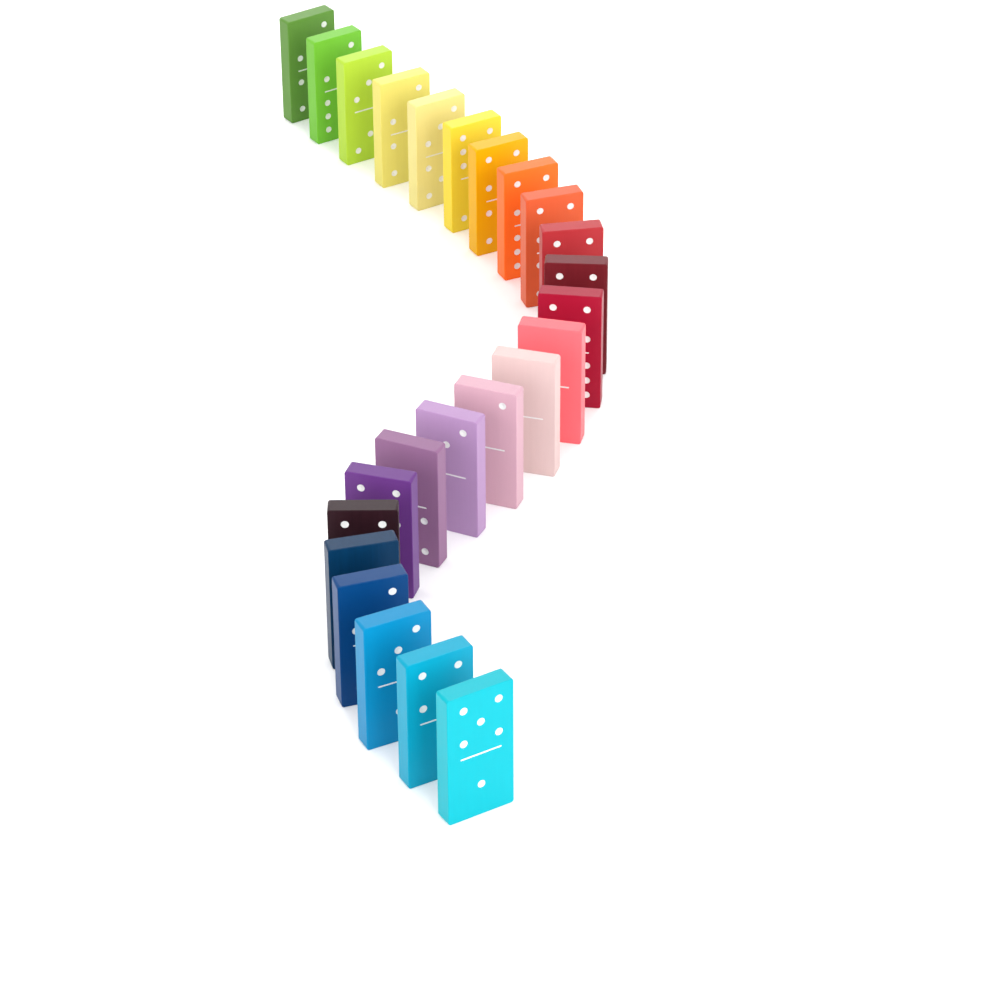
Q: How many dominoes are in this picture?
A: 24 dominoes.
